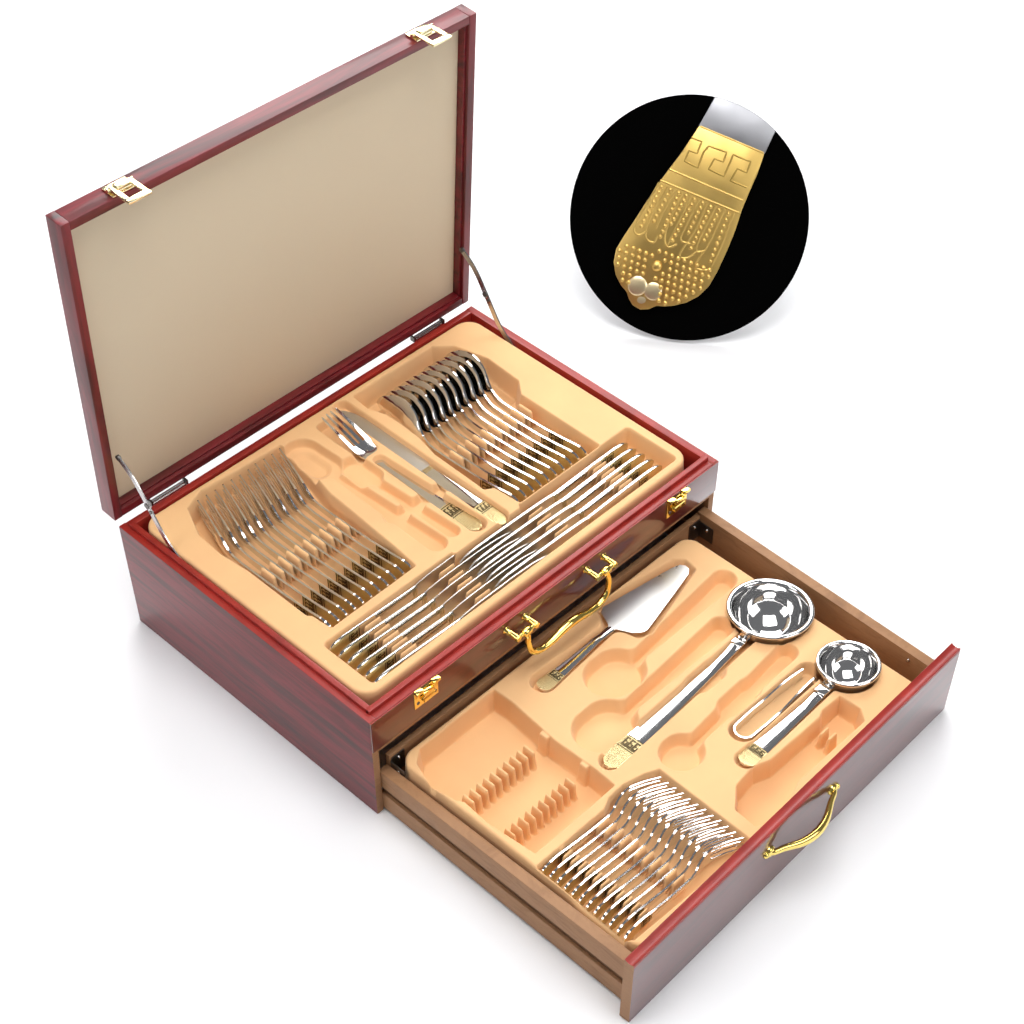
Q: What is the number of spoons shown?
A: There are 10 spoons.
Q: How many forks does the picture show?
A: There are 24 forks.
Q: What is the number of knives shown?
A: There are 12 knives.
